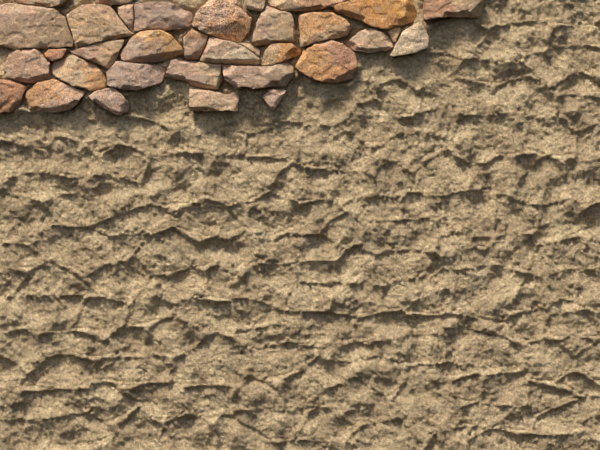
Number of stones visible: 34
